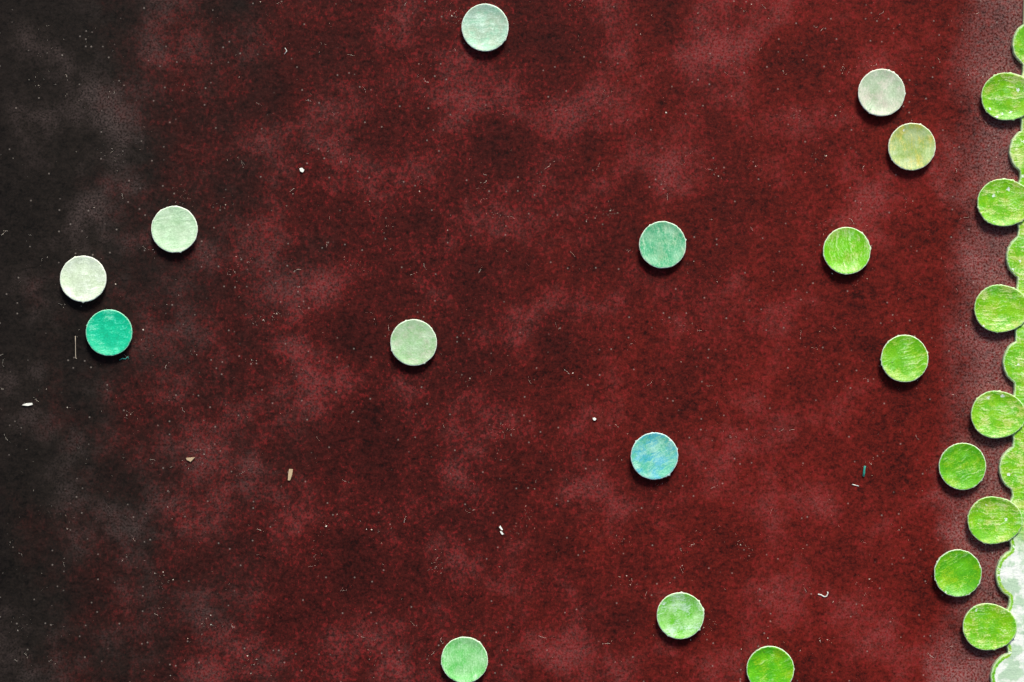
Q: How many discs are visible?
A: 16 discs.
